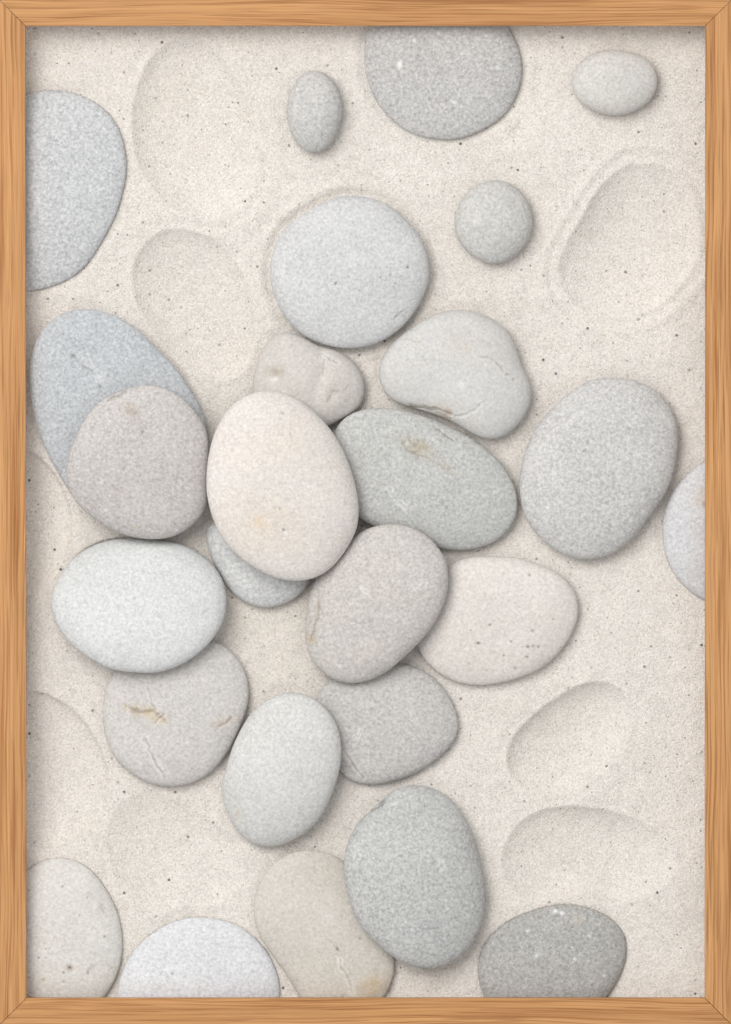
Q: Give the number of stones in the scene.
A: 26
